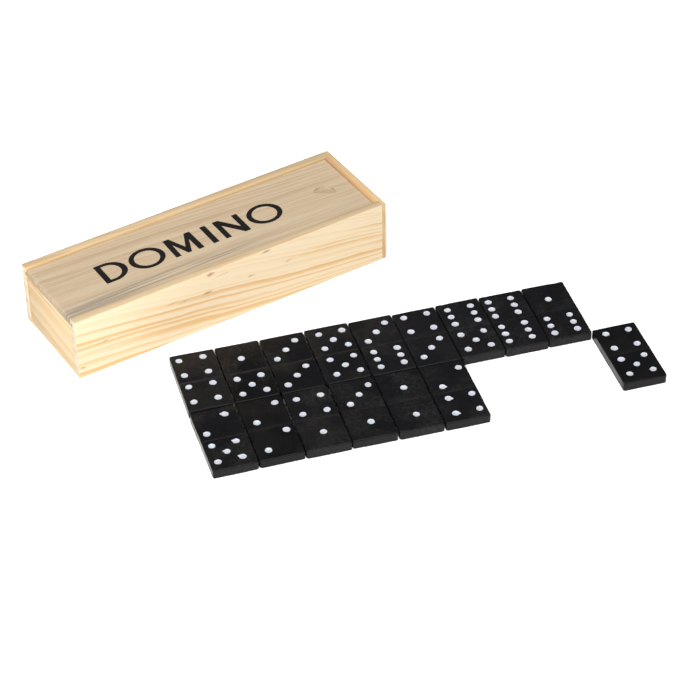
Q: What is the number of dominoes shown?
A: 16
